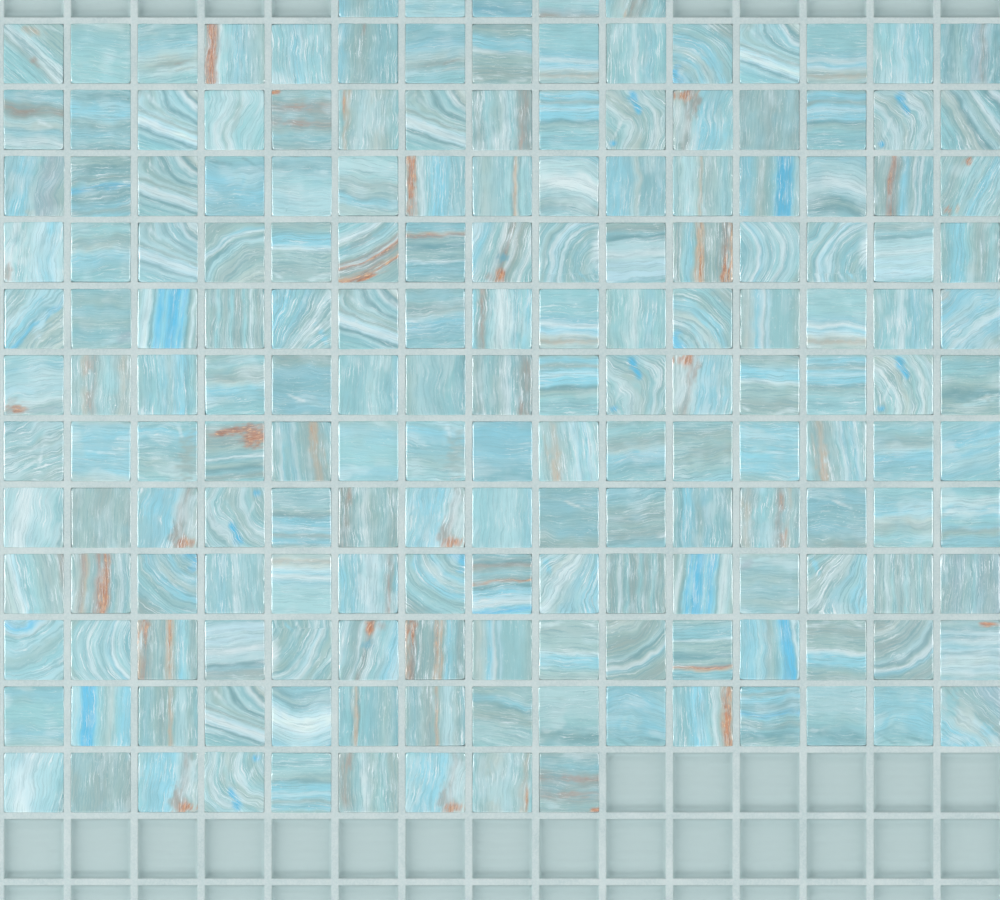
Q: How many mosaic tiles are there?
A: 179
